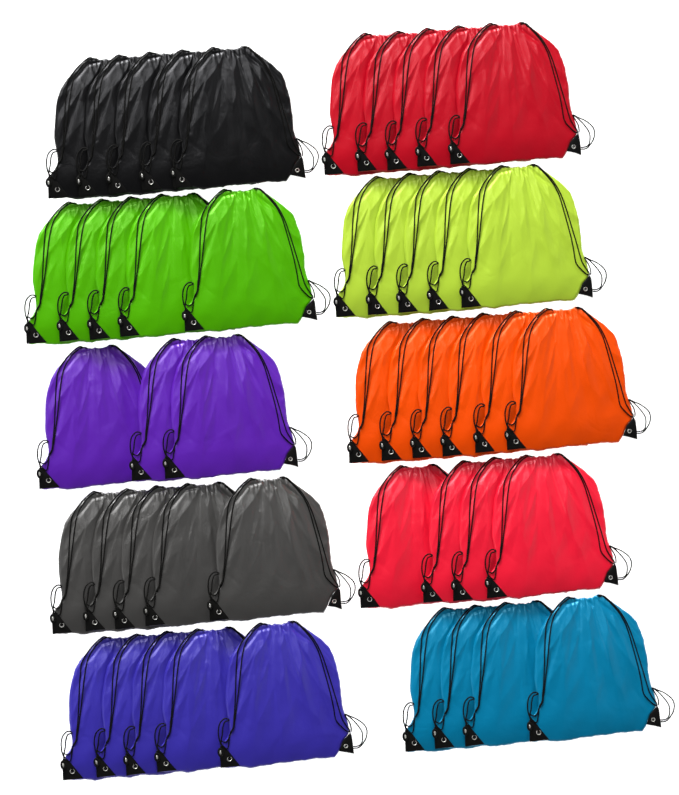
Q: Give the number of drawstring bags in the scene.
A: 47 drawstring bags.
